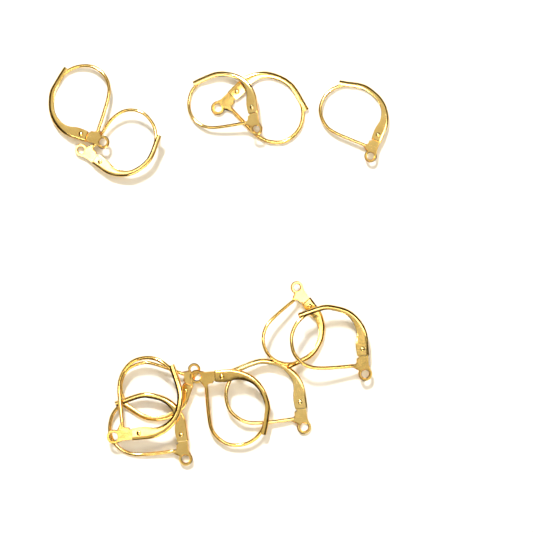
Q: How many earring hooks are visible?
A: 12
